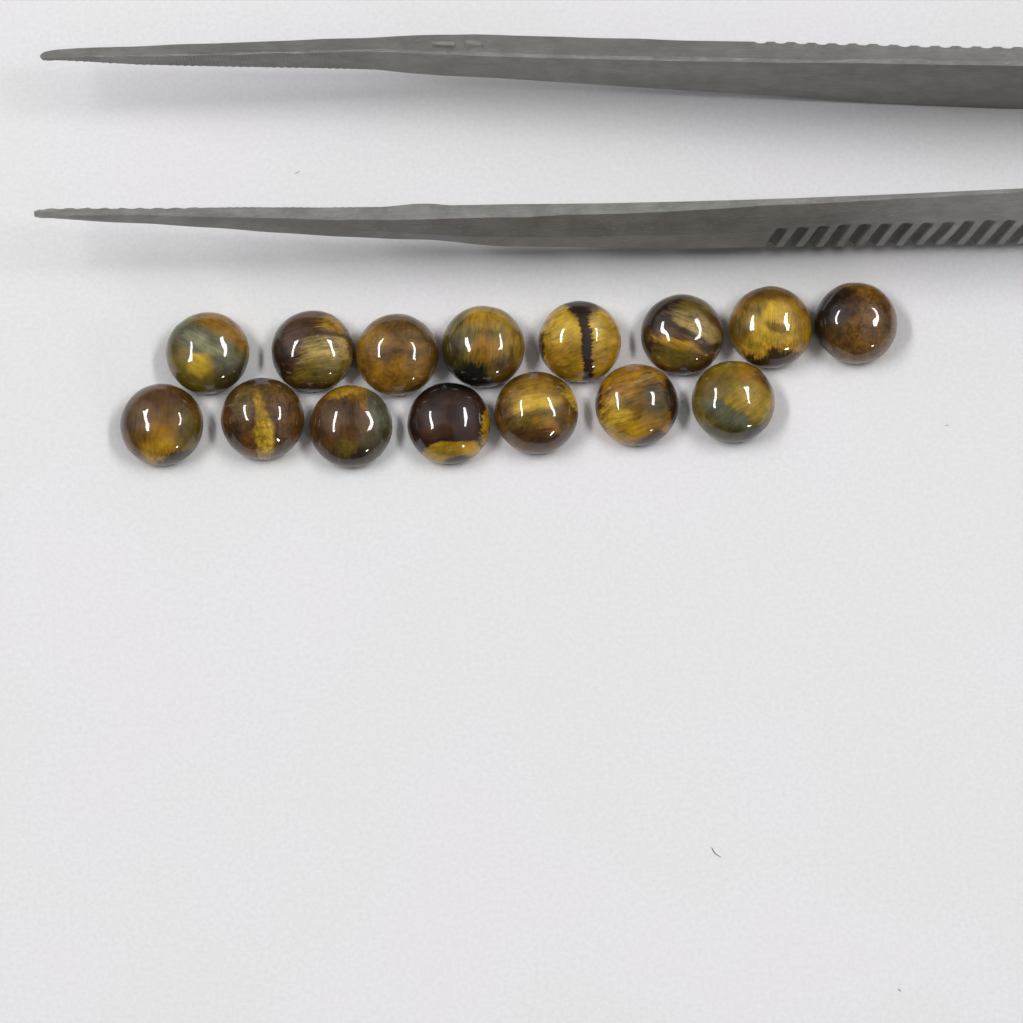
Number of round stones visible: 15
